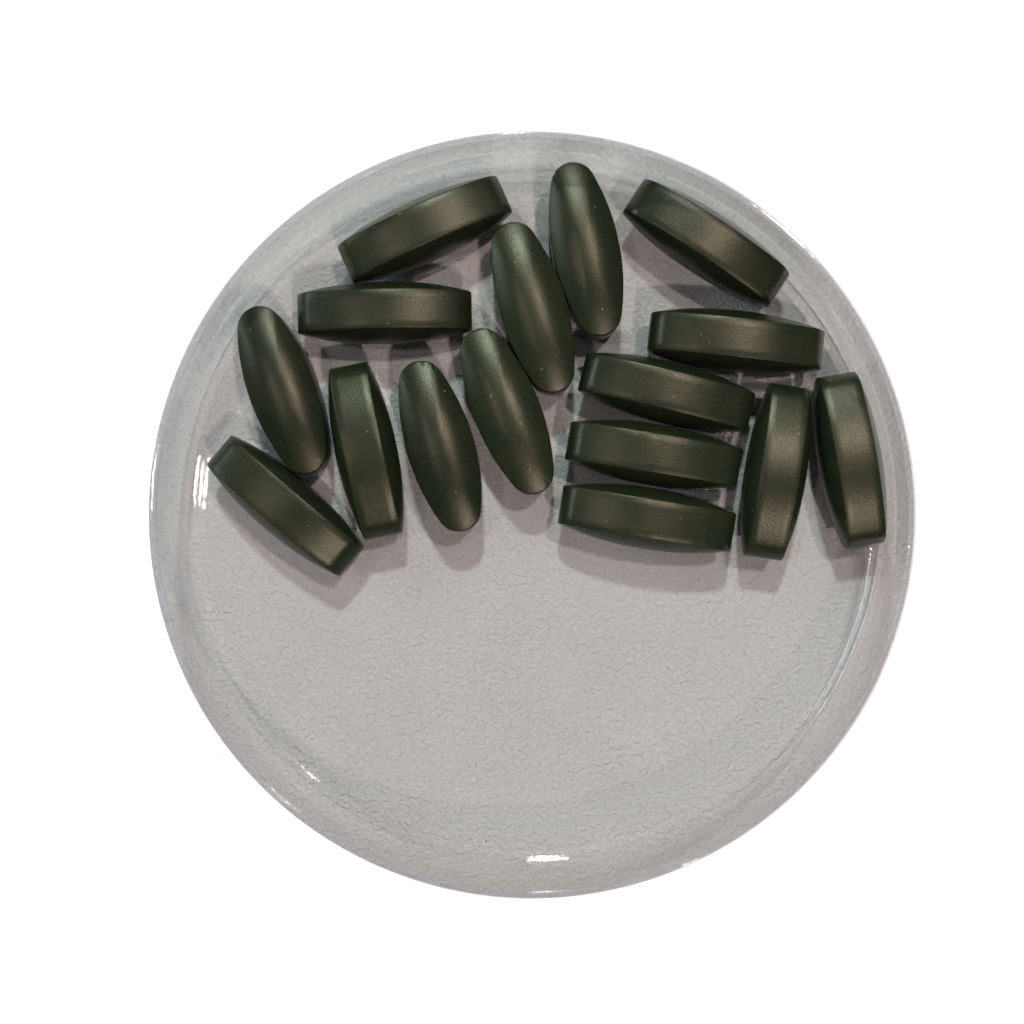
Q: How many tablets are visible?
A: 16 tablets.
